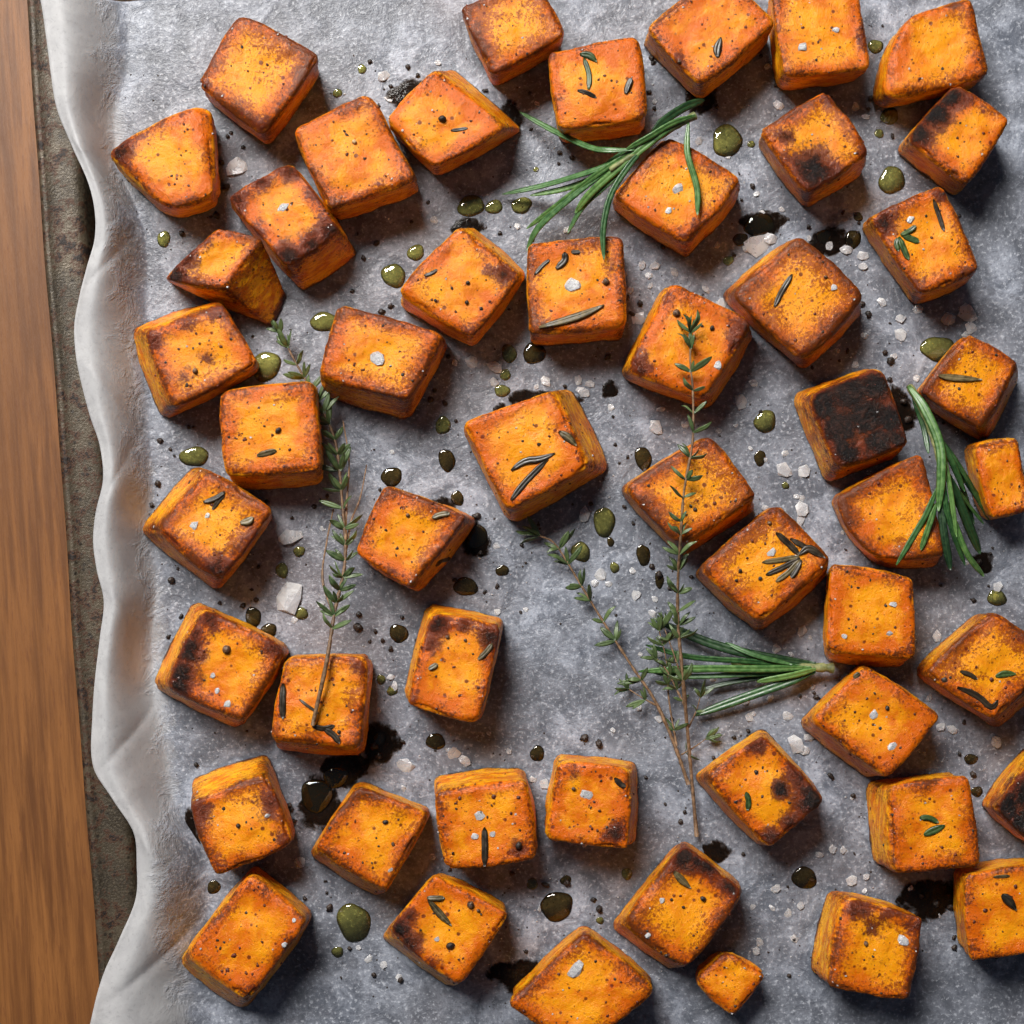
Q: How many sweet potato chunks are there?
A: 51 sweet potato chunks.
